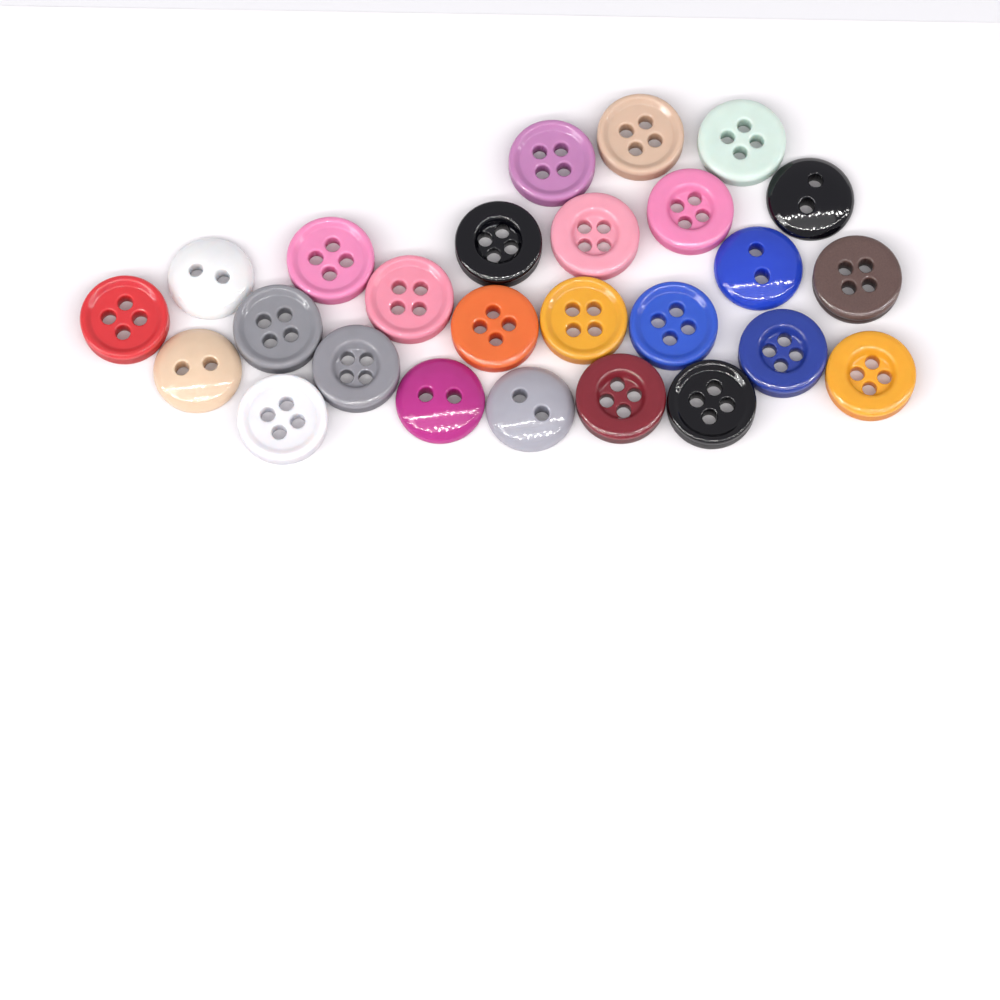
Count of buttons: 26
